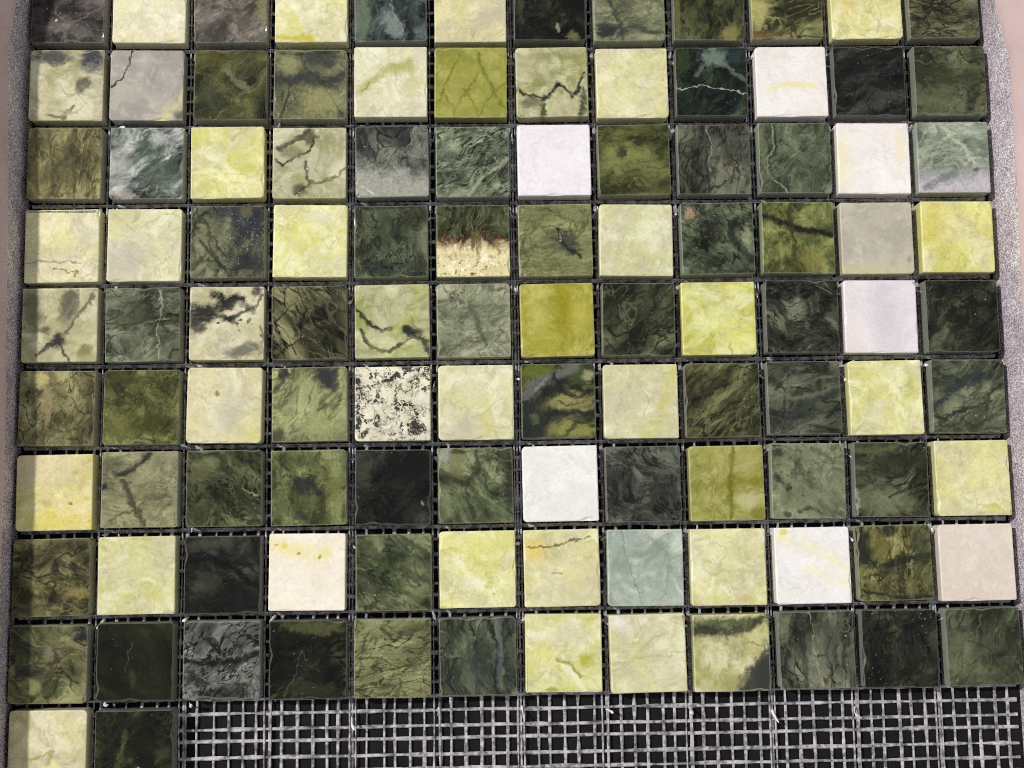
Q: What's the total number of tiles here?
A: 110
